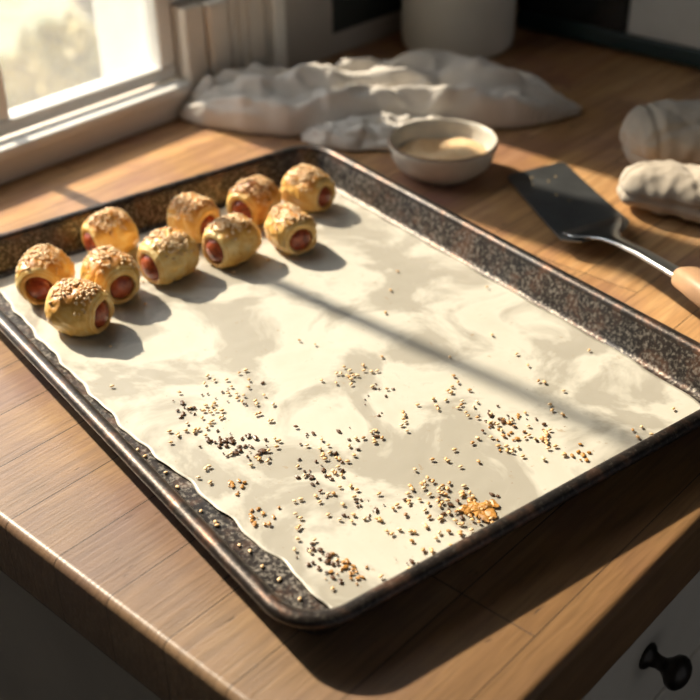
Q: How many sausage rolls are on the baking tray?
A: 10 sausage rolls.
